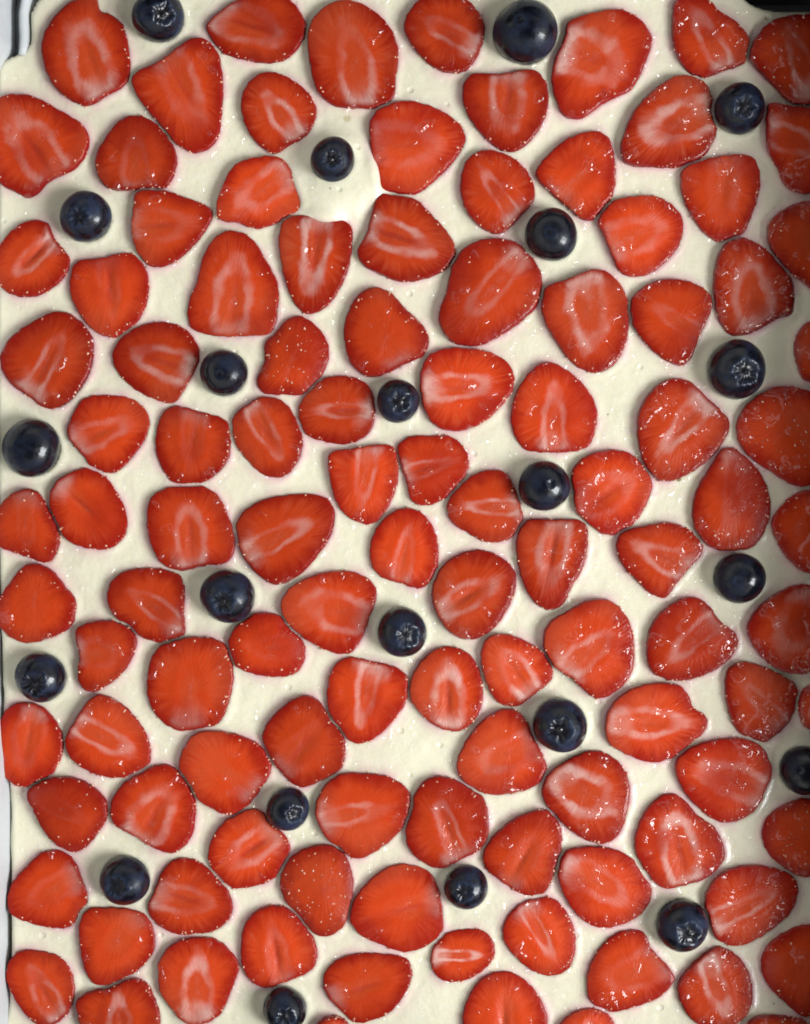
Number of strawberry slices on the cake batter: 109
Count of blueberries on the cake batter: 22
